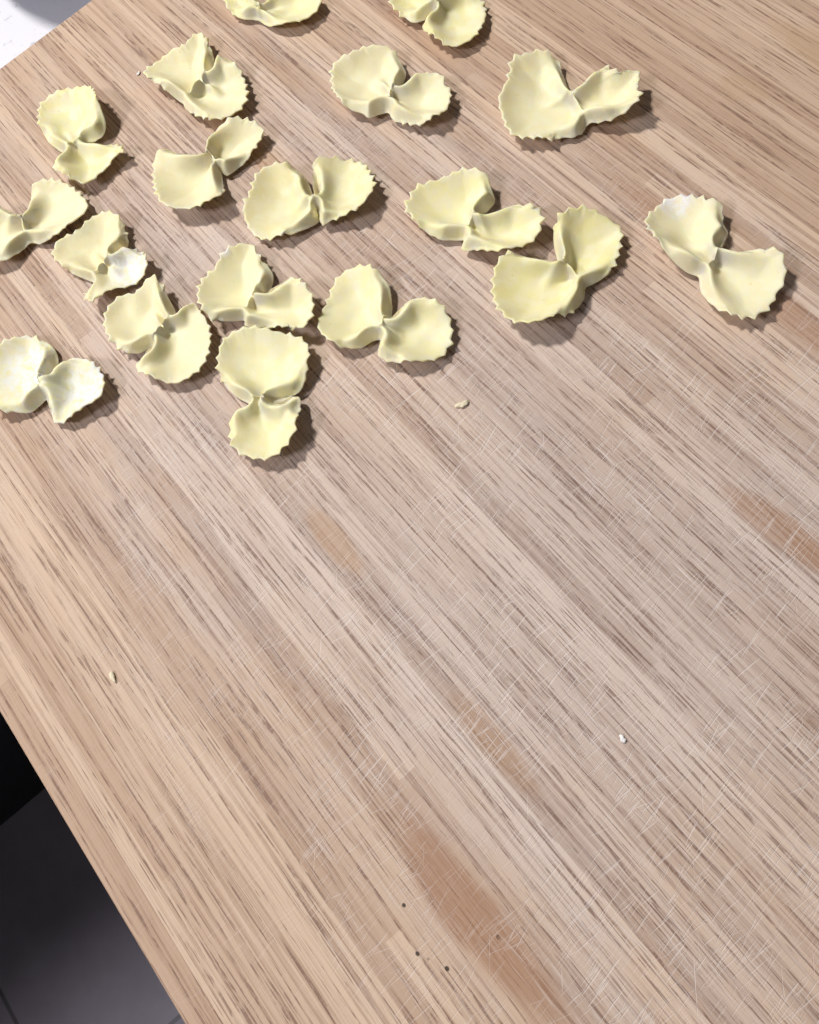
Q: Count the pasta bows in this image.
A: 18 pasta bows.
